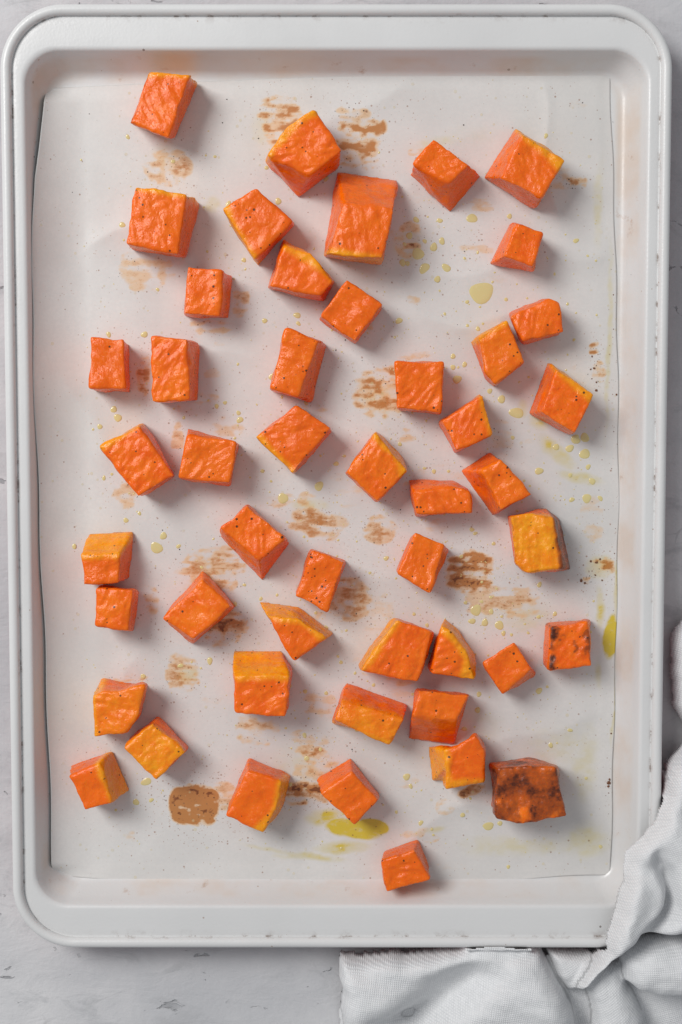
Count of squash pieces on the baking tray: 48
